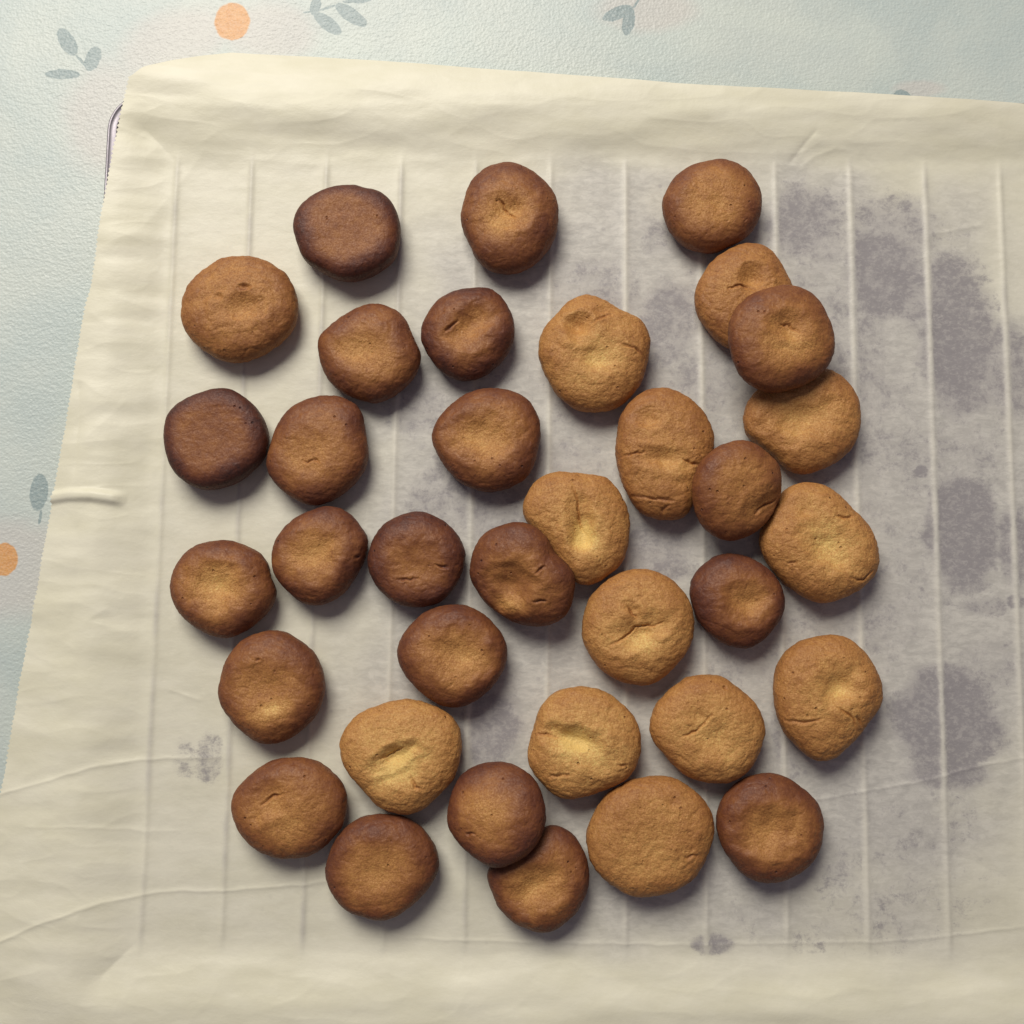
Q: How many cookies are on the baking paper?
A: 35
